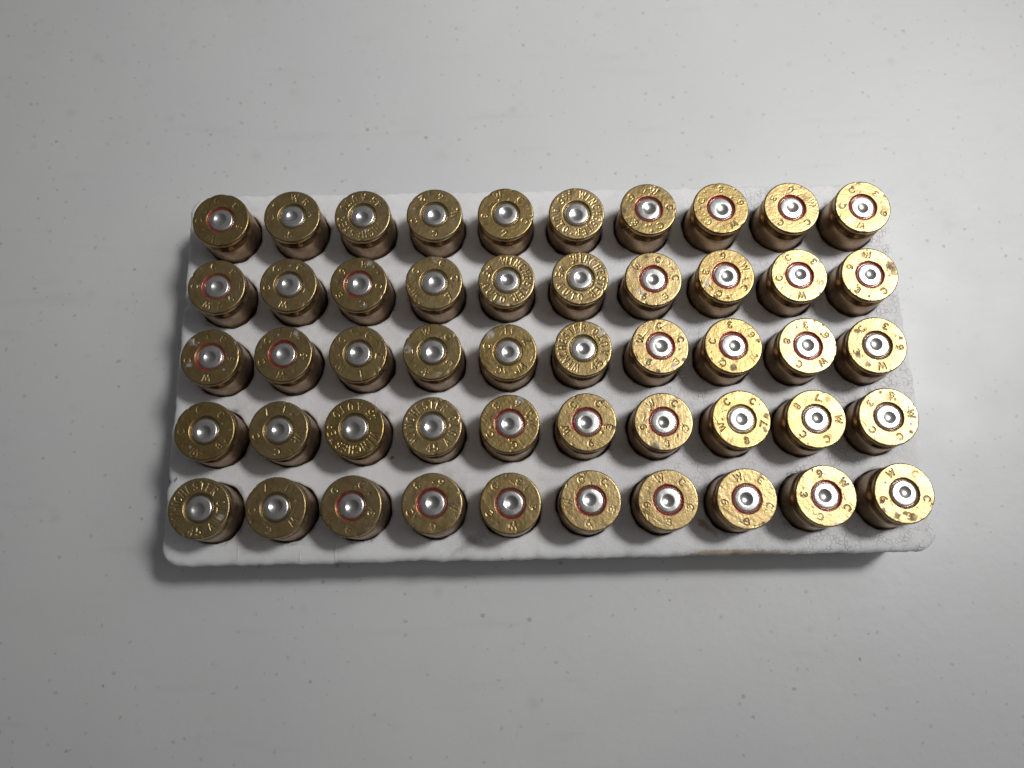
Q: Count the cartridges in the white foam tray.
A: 50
